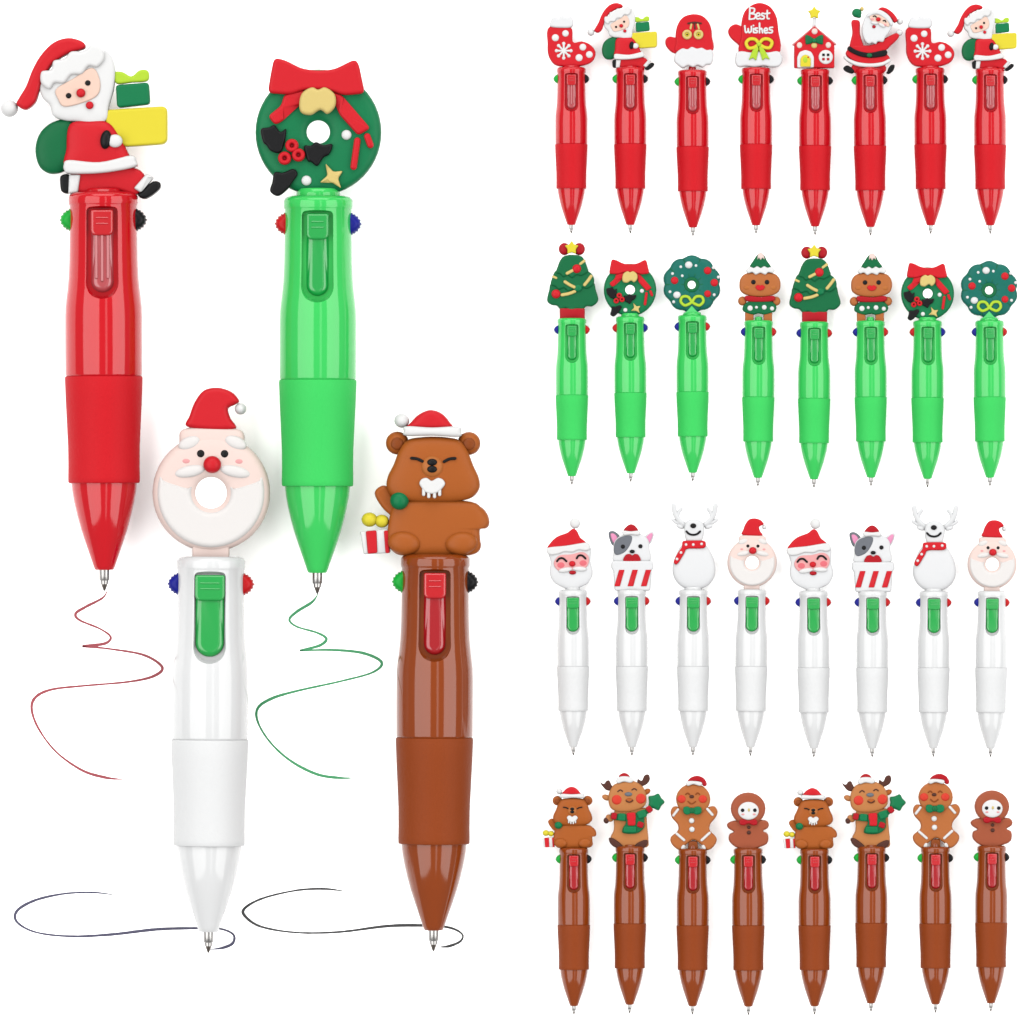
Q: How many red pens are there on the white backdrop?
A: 9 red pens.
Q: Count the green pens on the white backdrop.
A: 9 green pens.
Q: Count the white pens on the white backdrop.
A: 9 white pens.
